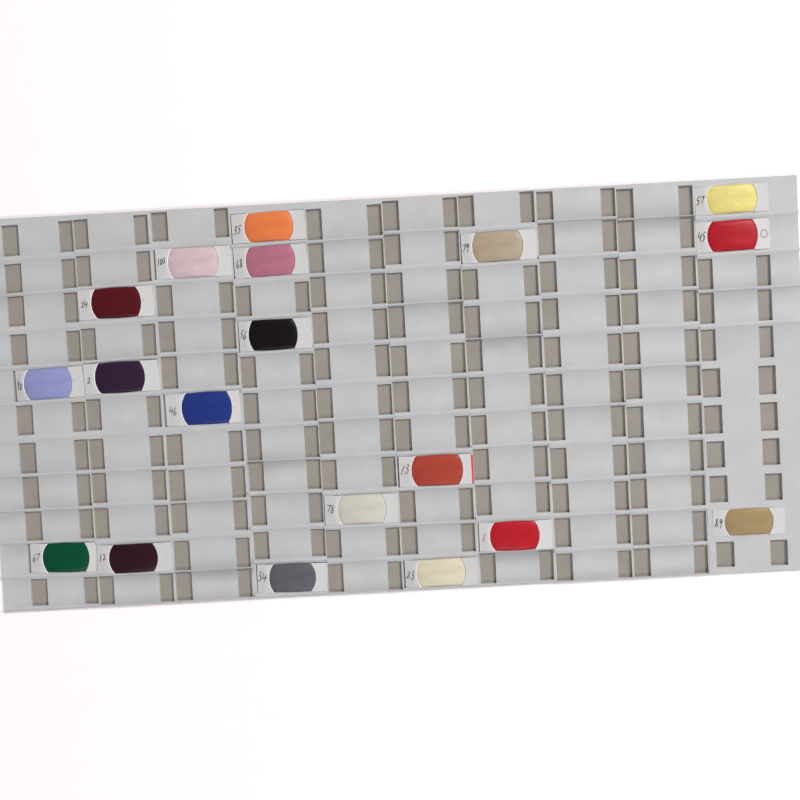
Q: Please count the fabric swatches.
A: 19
